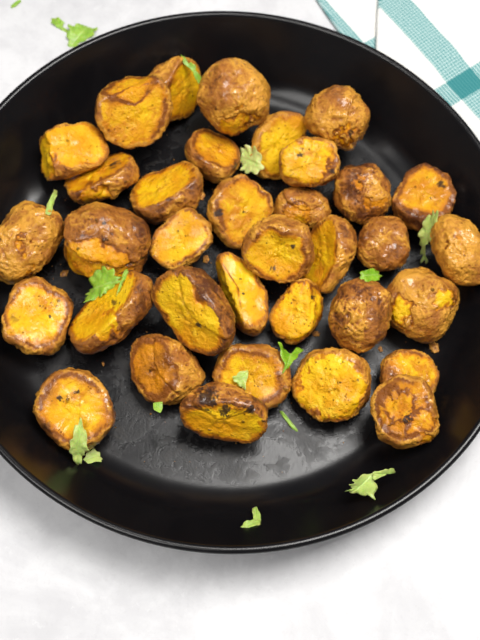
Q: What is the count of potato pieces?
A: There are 35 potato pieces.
